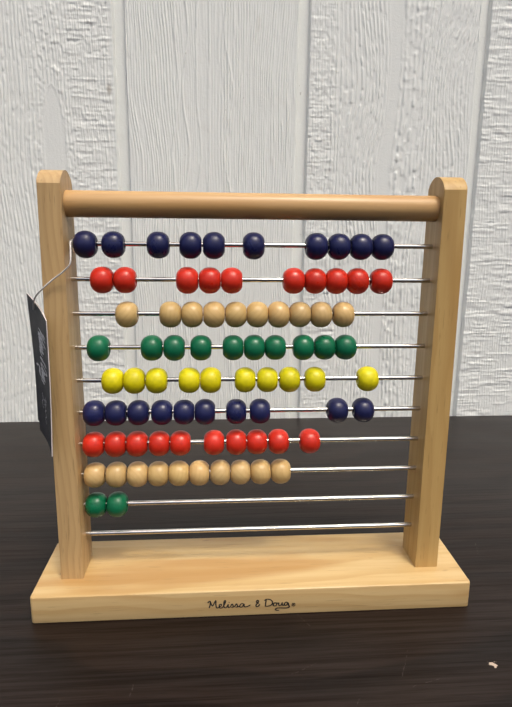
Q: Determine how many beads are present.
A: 82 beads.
